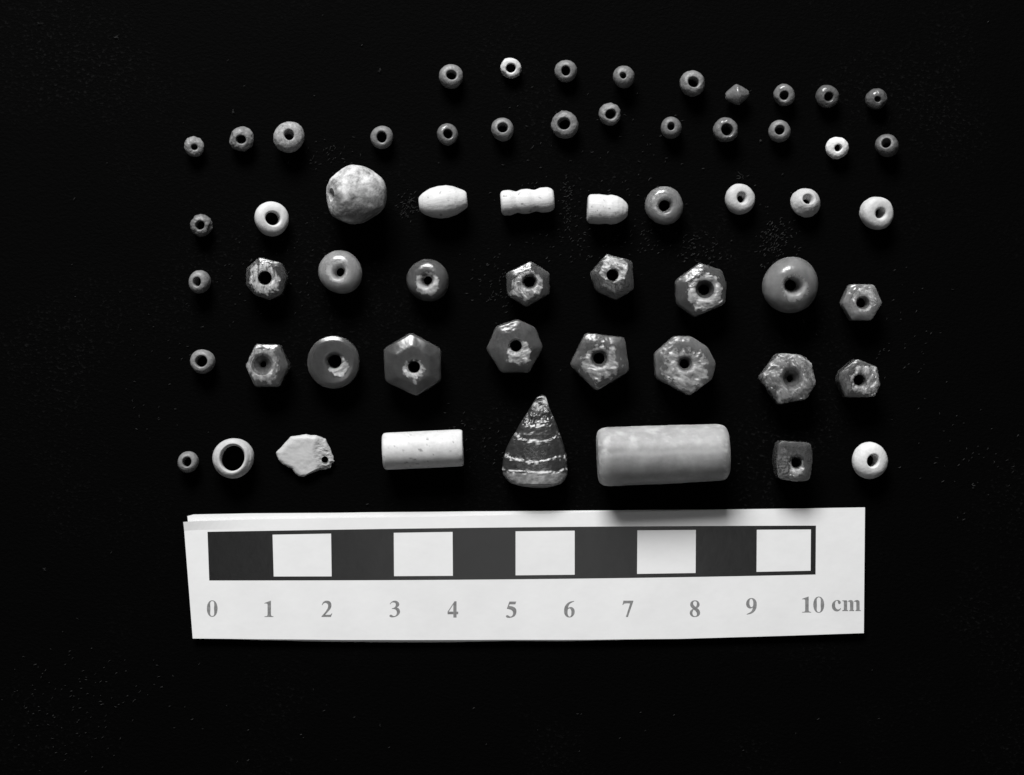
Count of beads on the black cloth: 56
